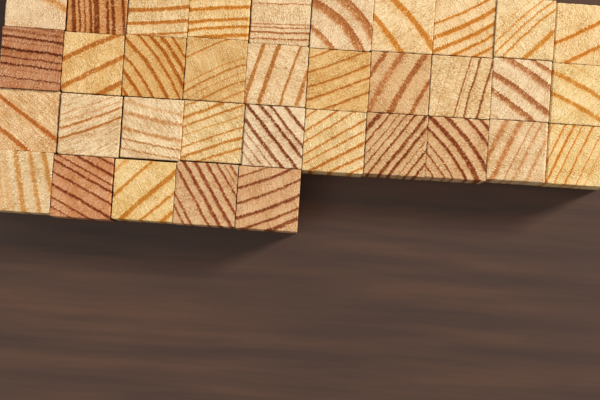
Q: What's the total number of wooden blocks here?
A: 35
